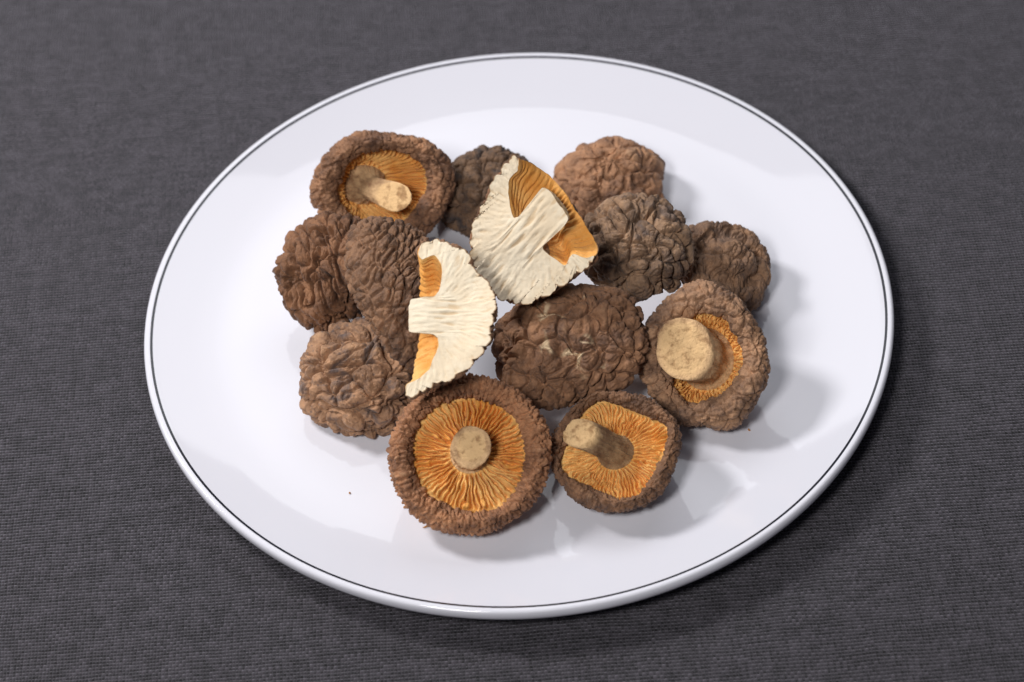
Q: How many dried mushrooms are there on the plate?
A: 14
